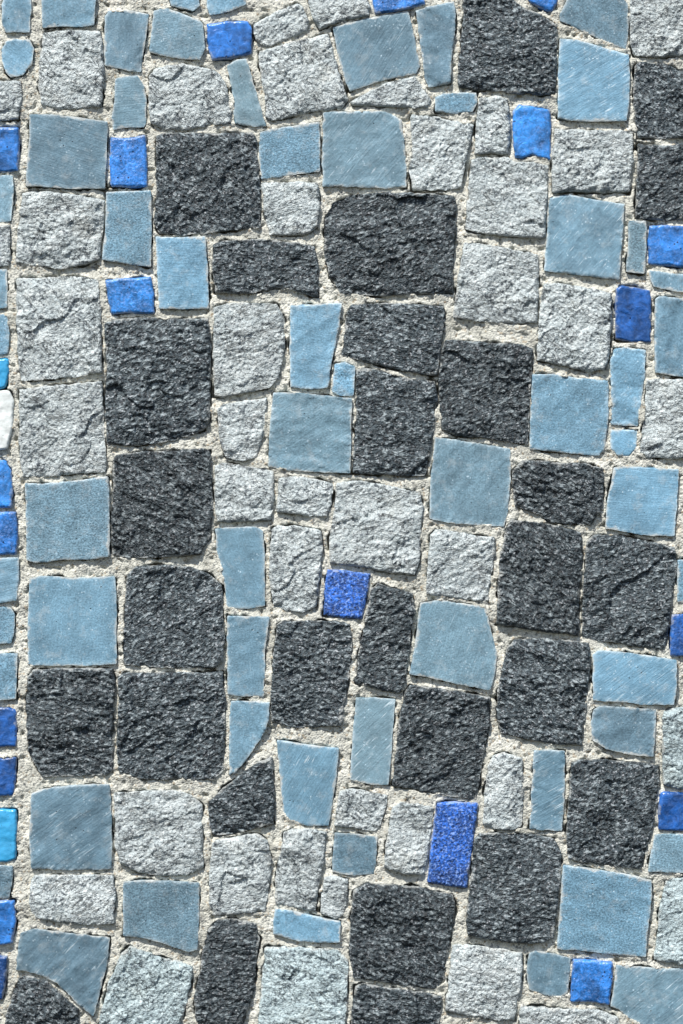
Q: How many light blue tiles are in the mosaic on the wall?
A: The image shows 59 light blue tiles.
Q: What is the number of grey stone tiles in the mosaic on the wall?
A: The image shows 41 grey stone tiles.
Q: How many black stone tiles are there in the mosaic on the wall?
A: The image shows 28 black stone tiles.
